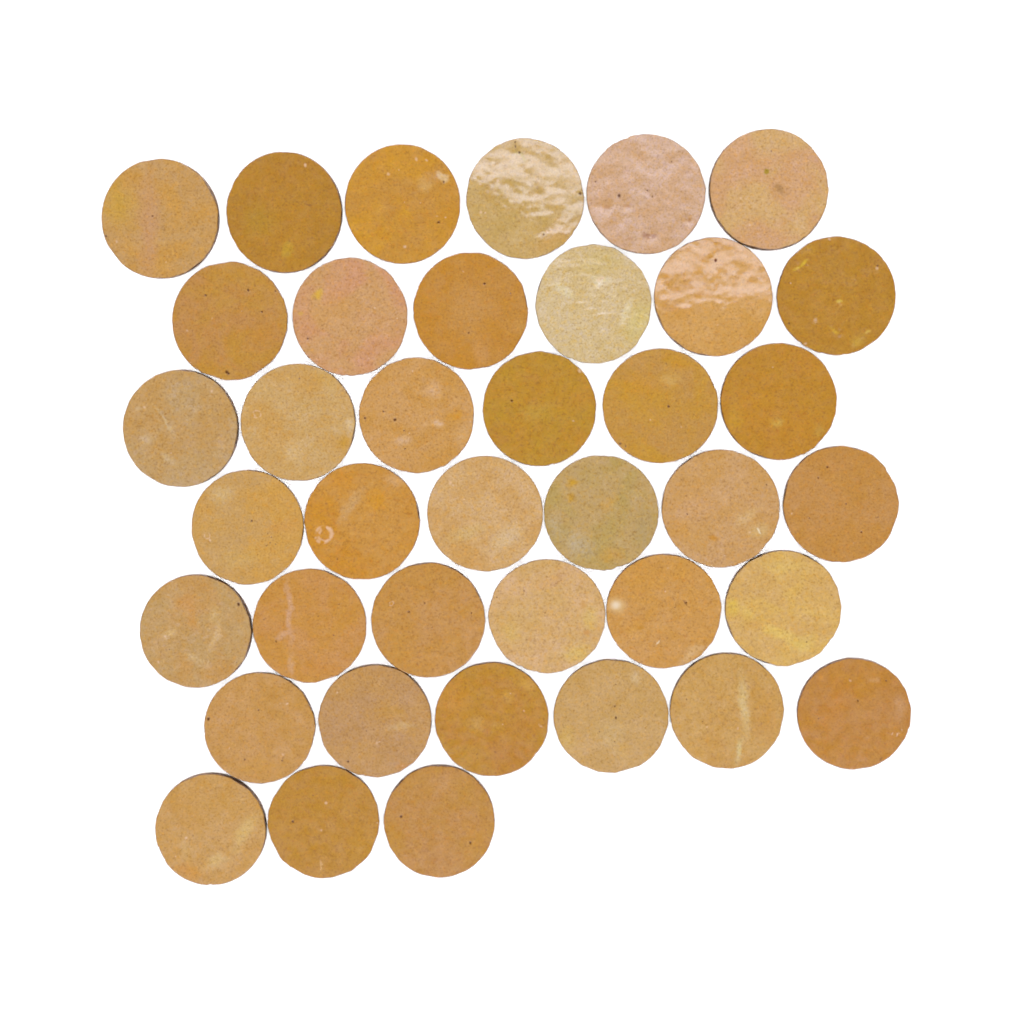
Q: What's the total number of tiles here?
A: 39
